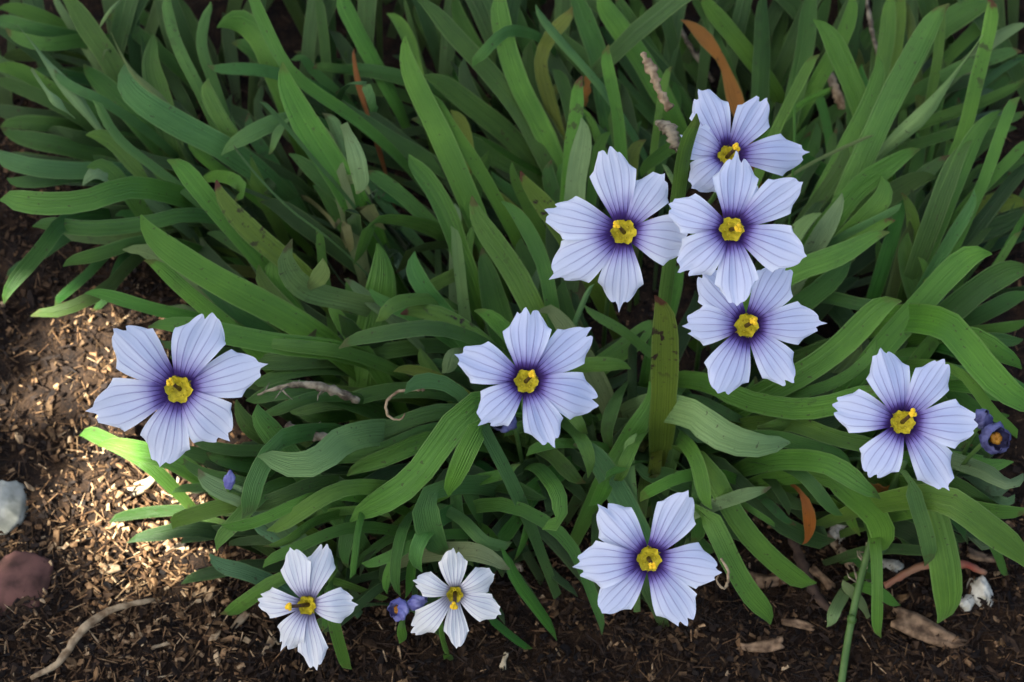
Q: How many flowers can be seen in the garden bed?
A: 10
